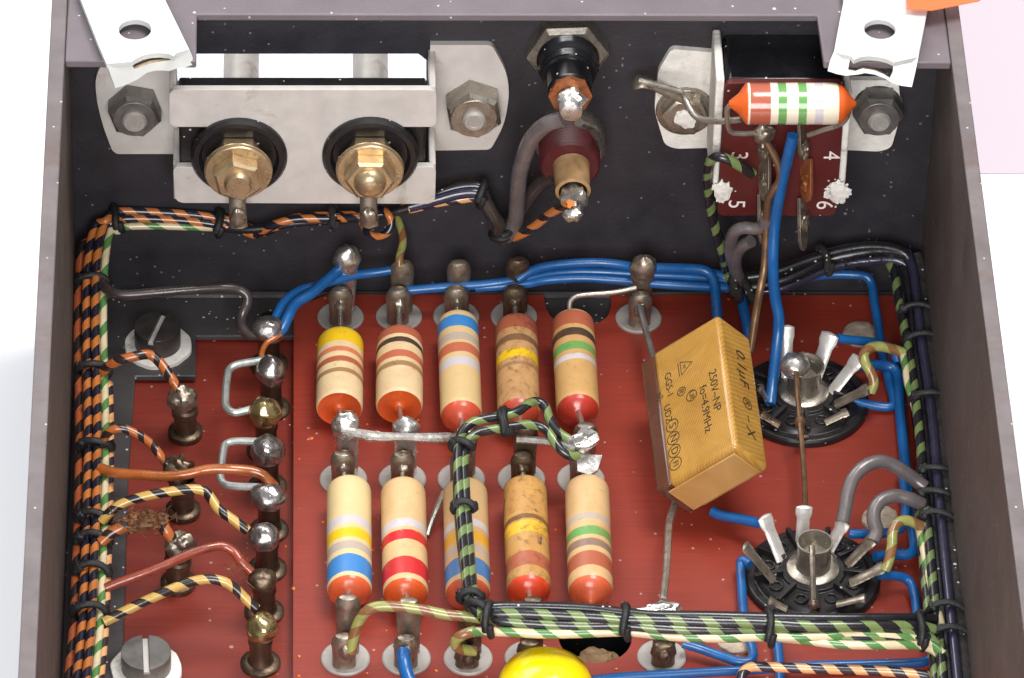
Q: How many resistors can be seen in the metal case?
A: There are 11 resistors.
